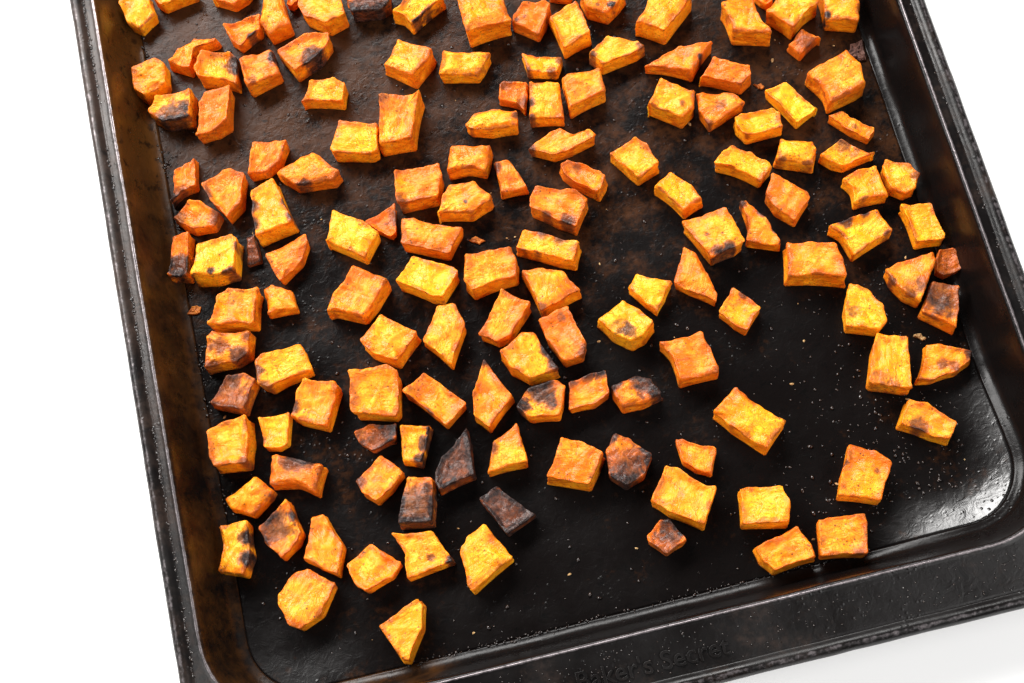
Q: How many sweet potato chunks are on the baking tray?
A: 142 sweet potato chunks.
